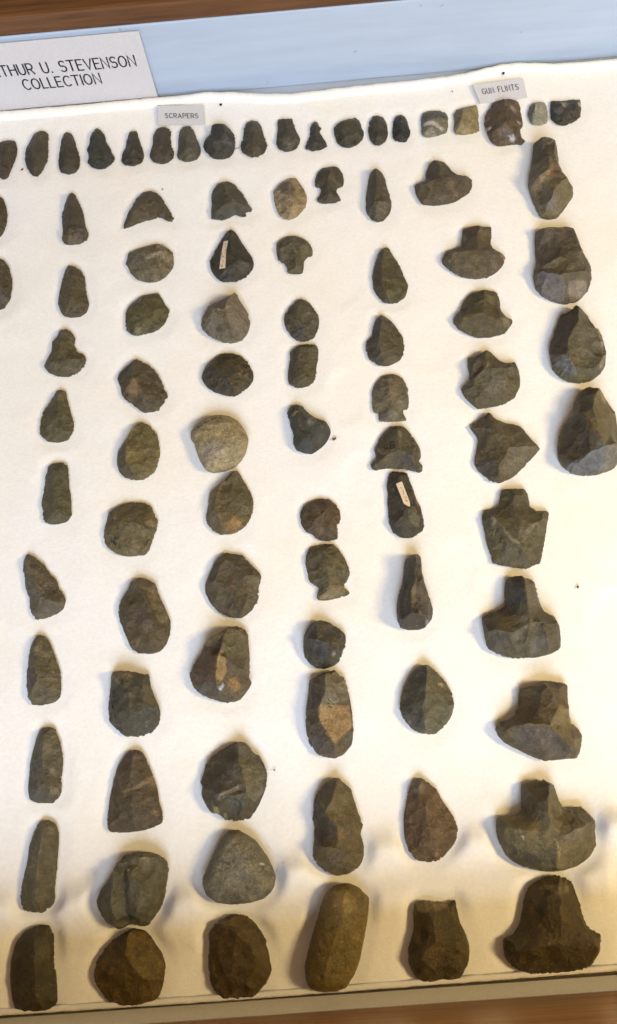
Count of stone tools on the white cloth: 89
